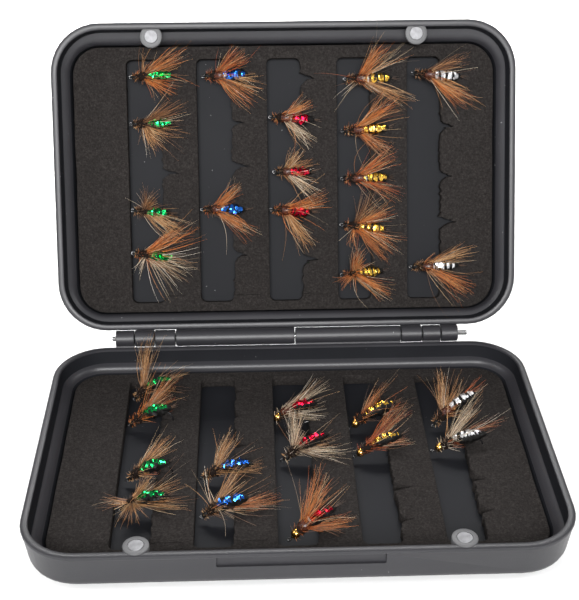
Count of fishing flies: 29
